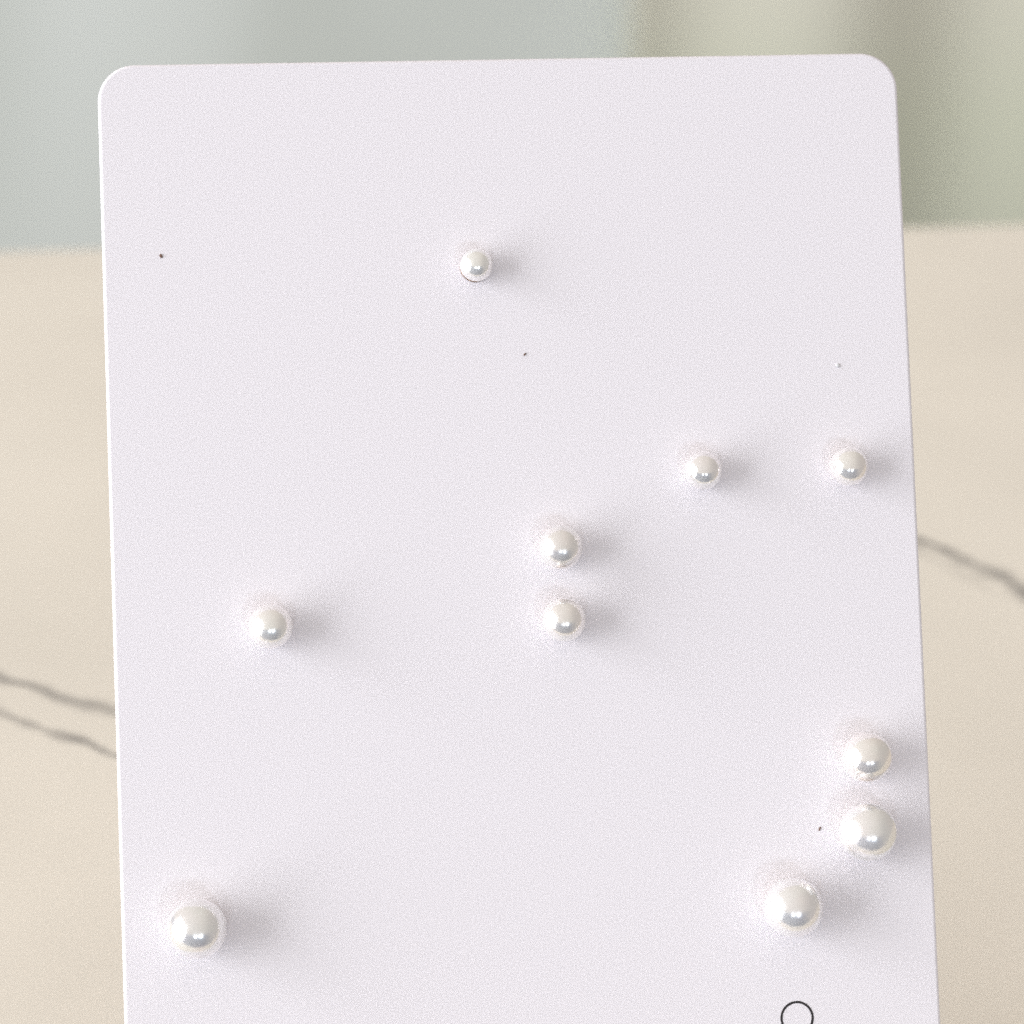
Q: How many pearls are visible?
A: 10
